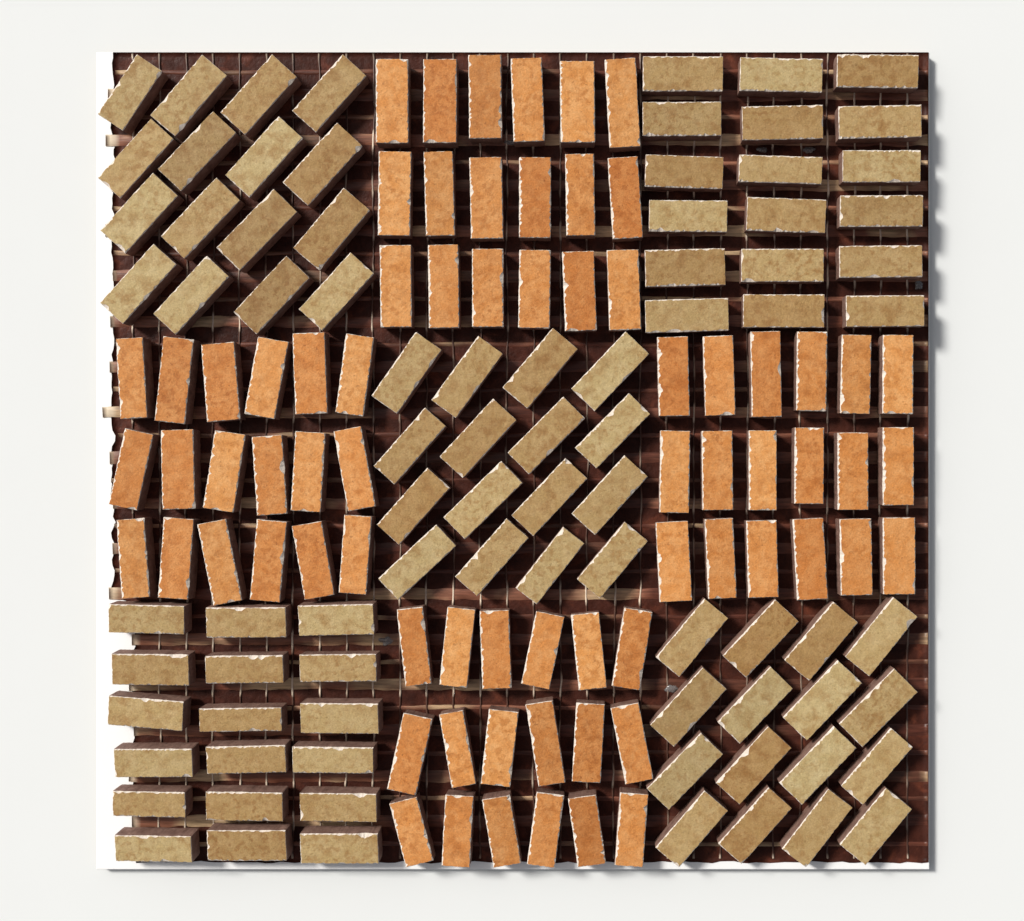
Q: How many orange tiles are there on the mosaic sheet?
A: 72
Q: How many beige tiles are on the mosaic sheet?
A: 84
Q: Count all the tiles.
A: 156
